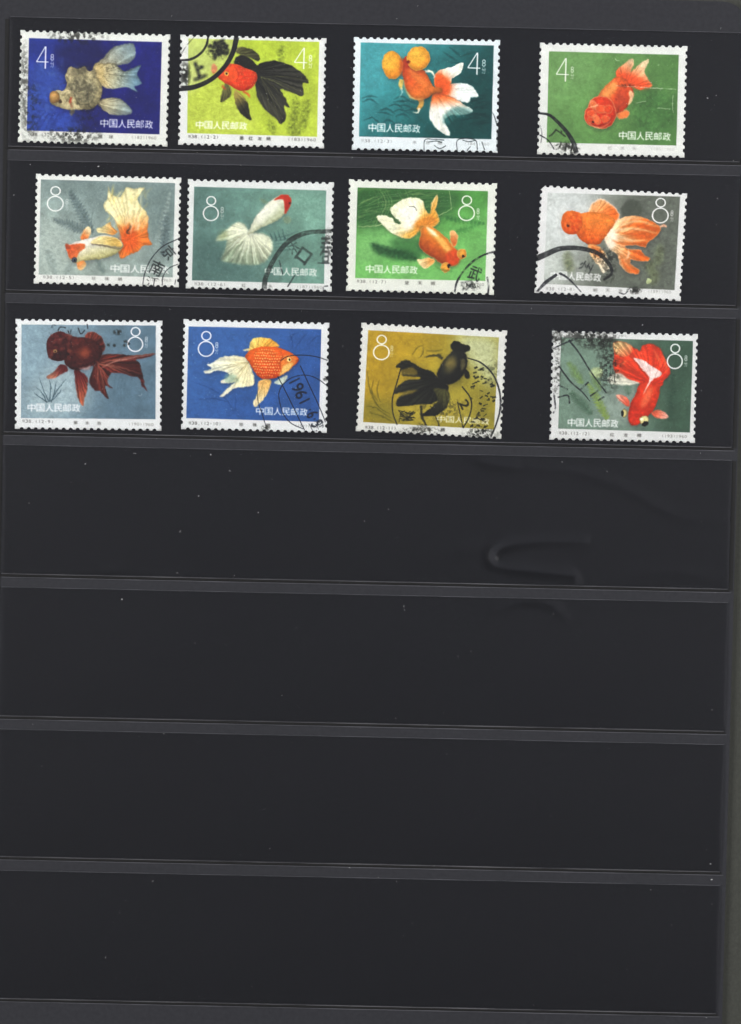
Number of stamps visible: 12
